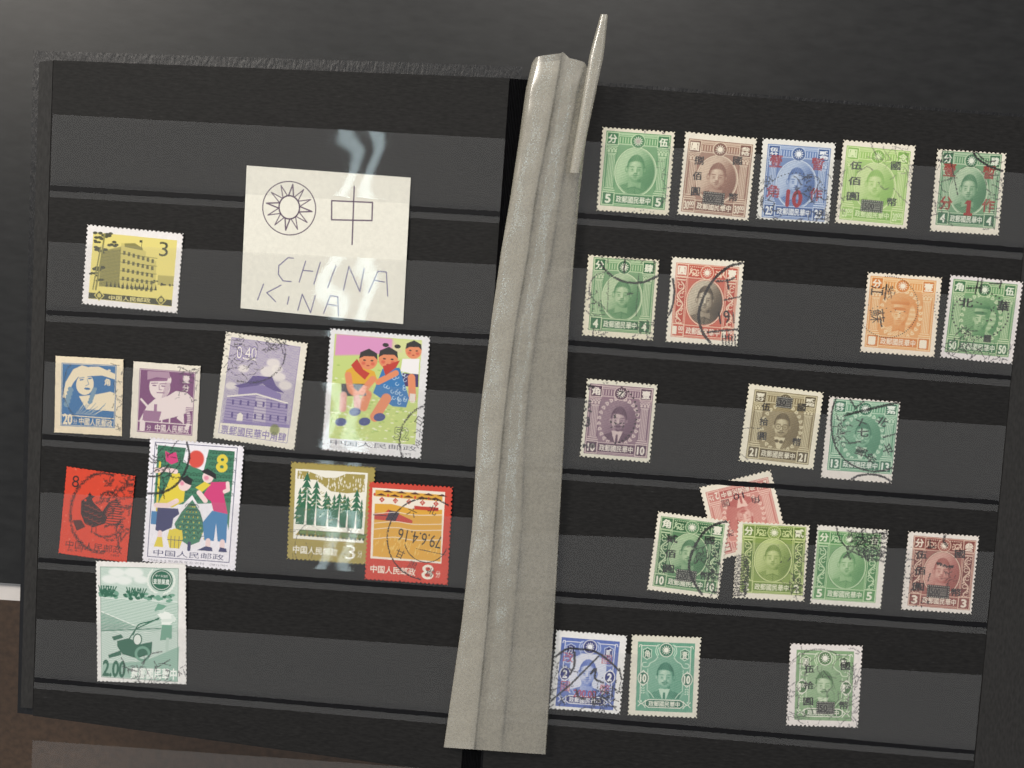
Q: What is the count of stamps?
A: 30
